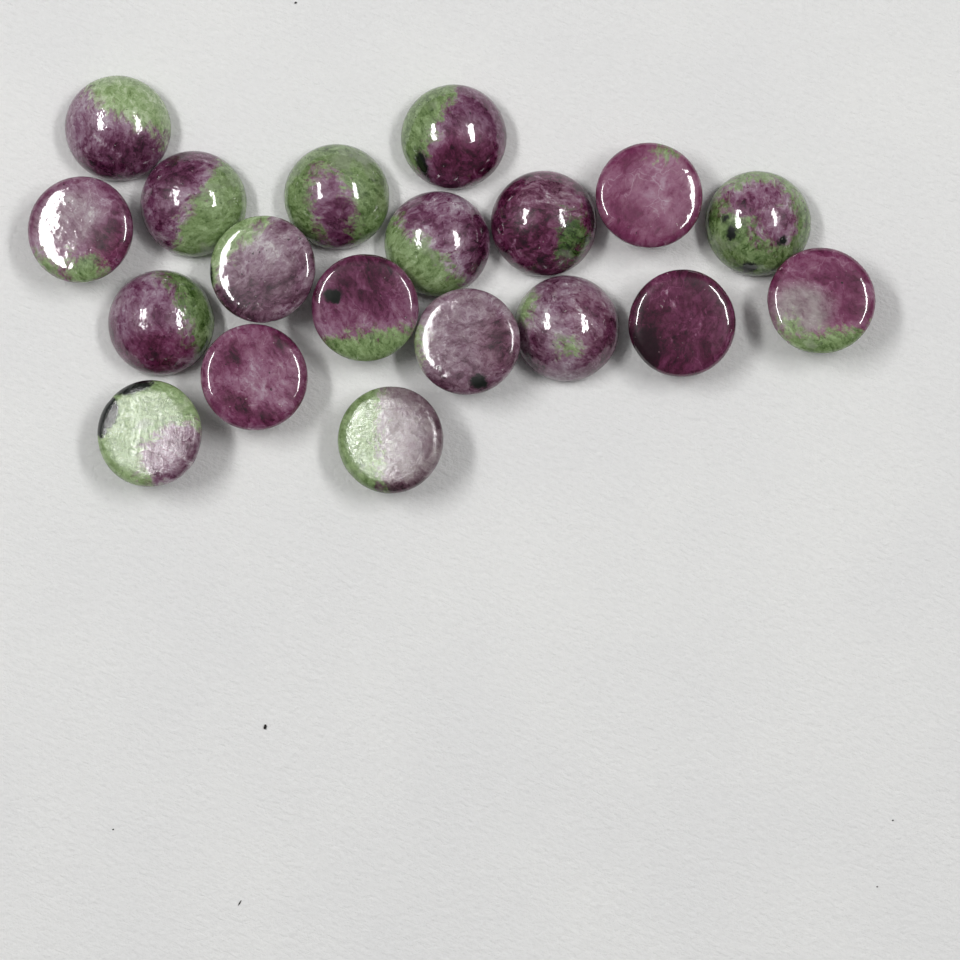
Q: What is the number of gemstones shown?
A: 19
